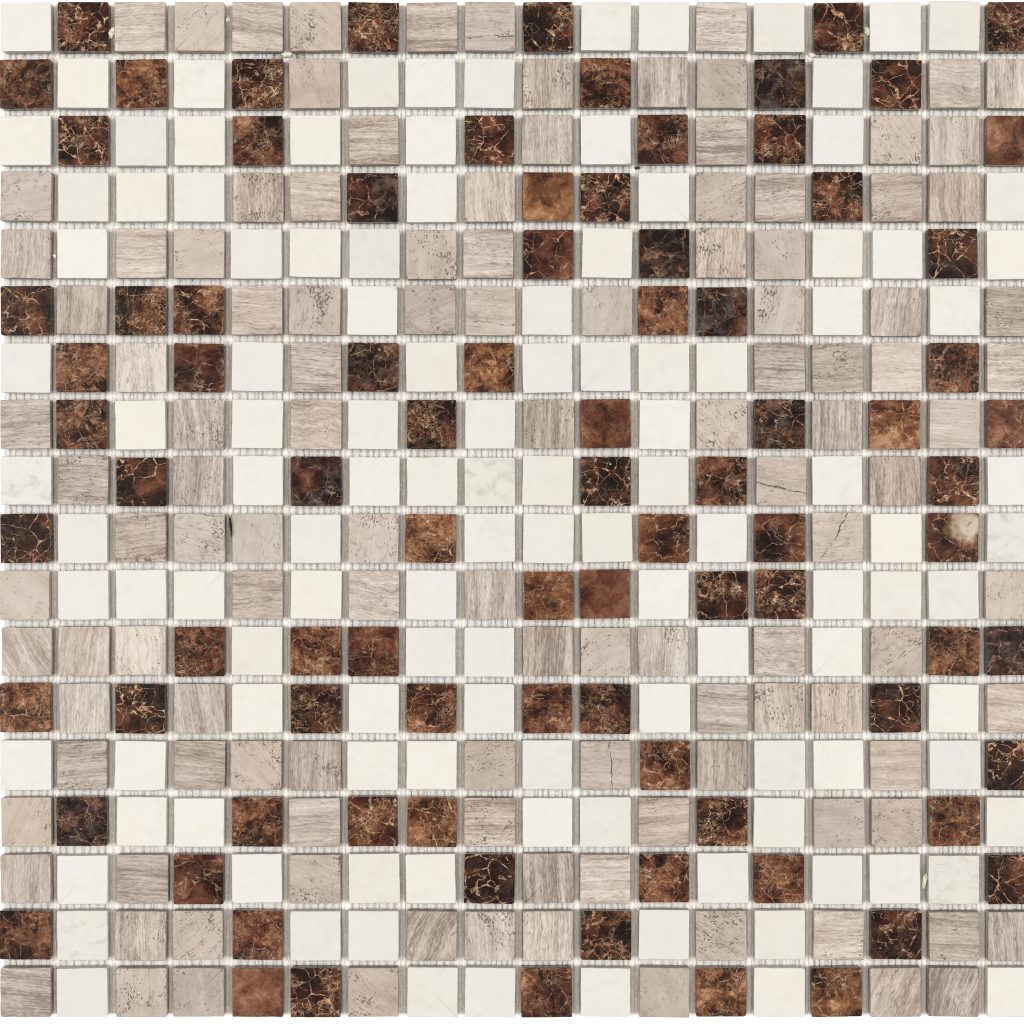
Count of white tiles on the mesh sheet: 118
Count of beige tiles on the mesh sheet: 118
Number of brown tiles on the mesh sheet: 88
